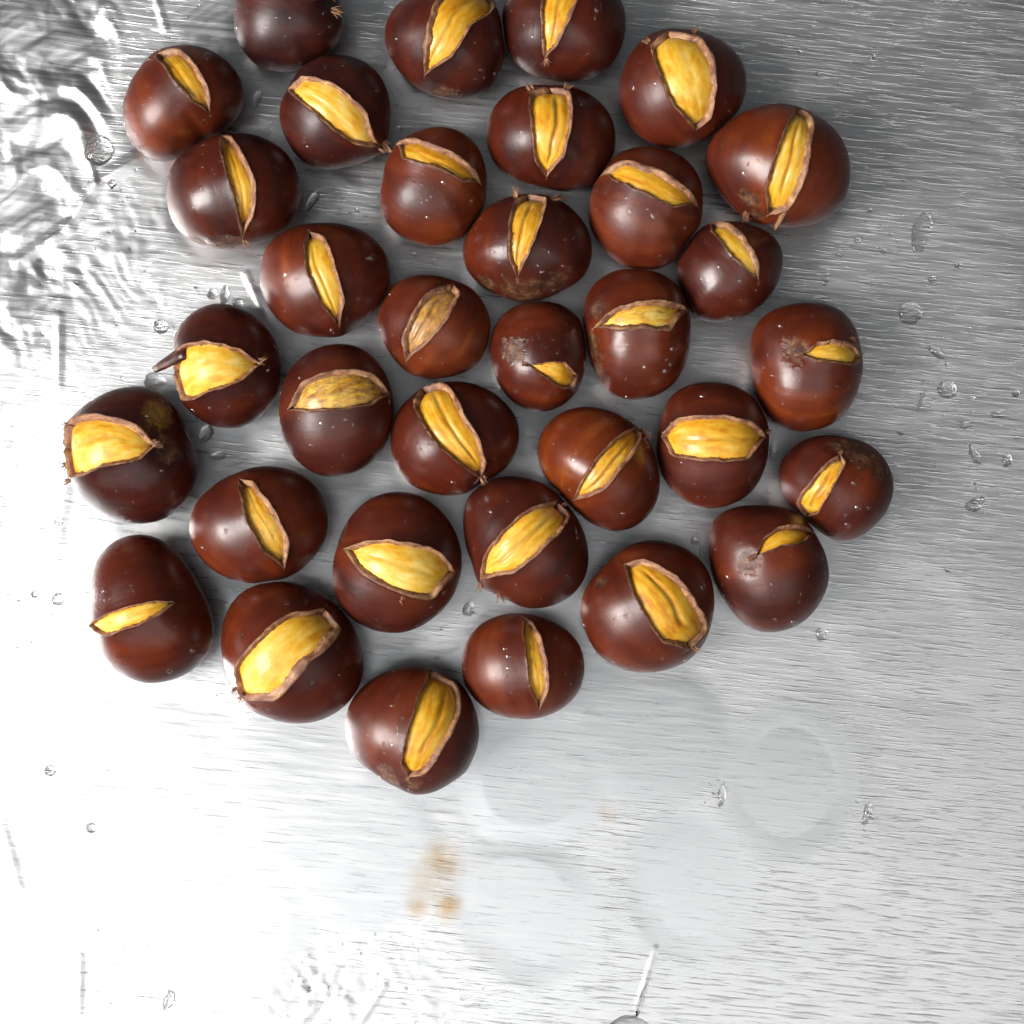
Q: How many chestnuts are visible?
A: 34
